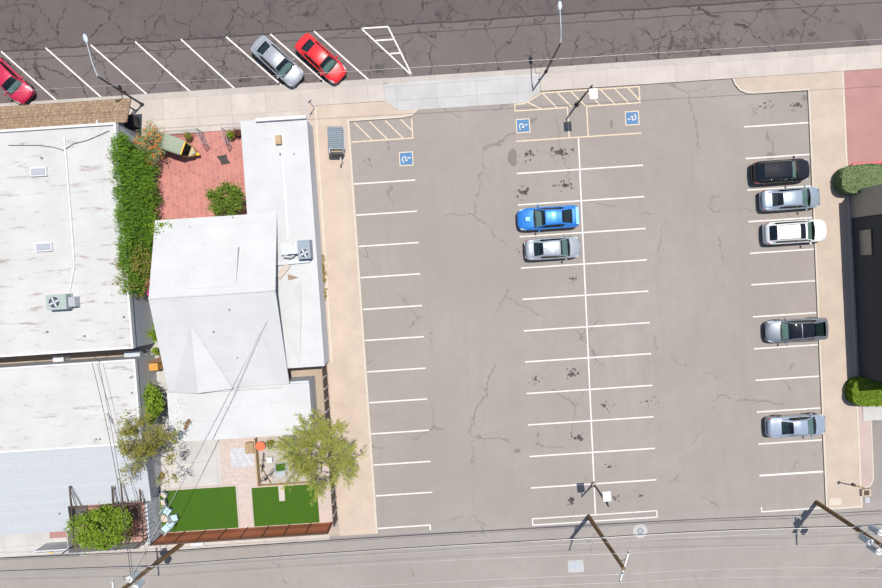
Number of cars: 10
